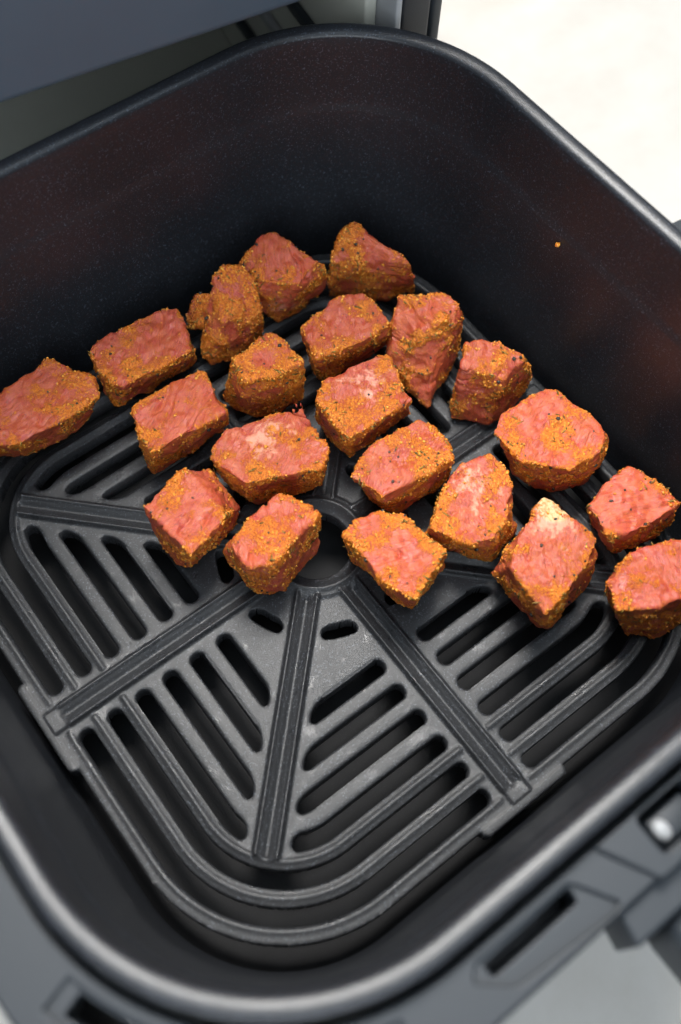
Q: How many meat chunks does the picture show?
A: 21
